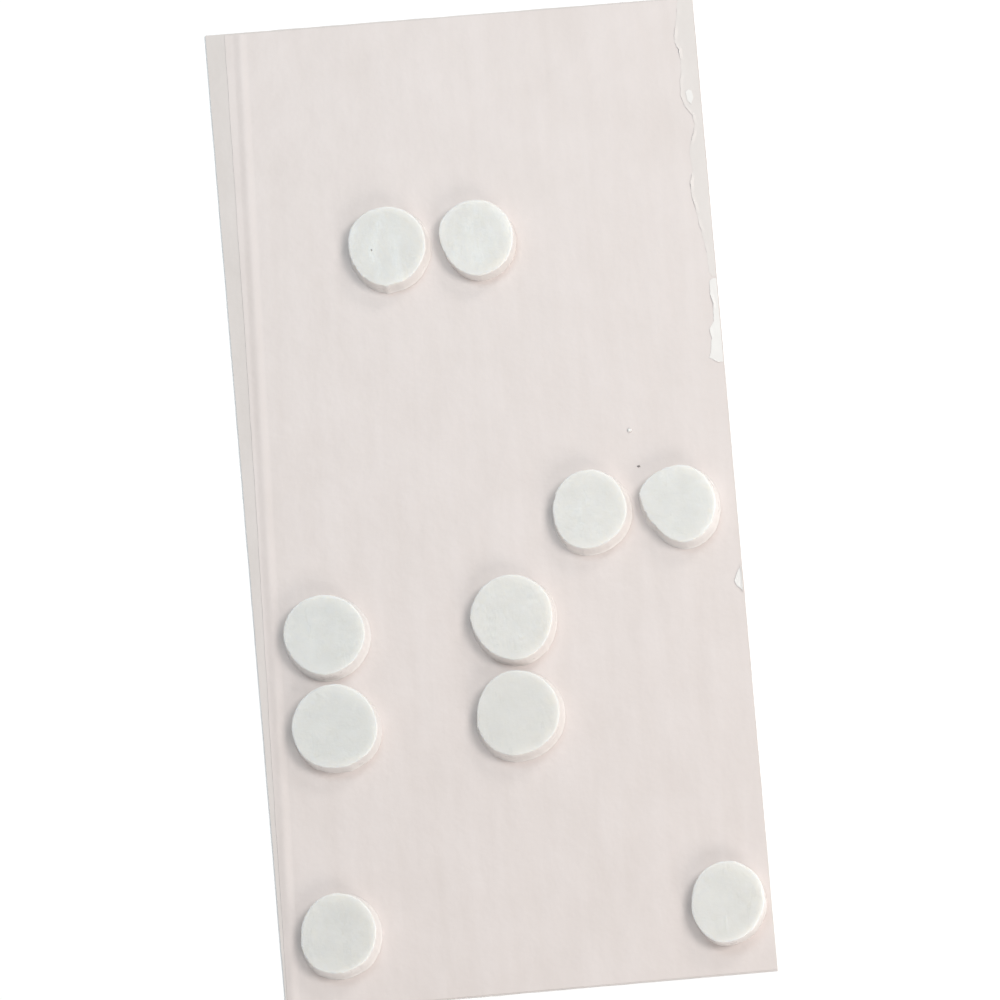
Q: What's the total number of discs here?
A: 10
